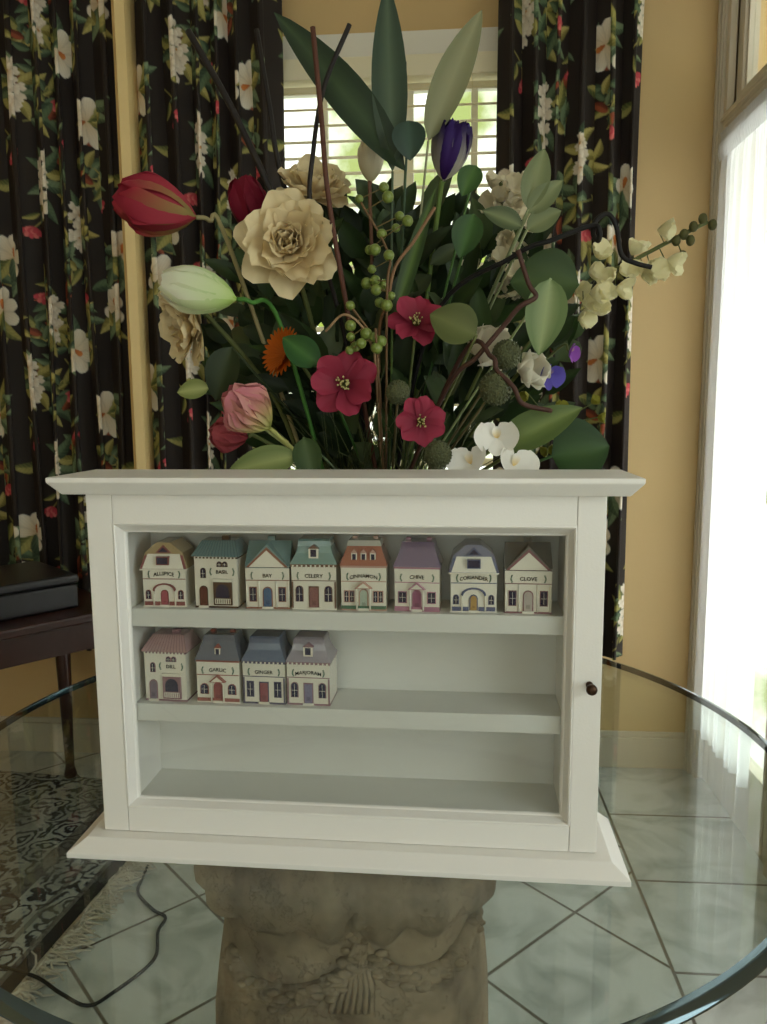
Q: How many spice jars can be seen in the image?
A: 12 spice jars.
